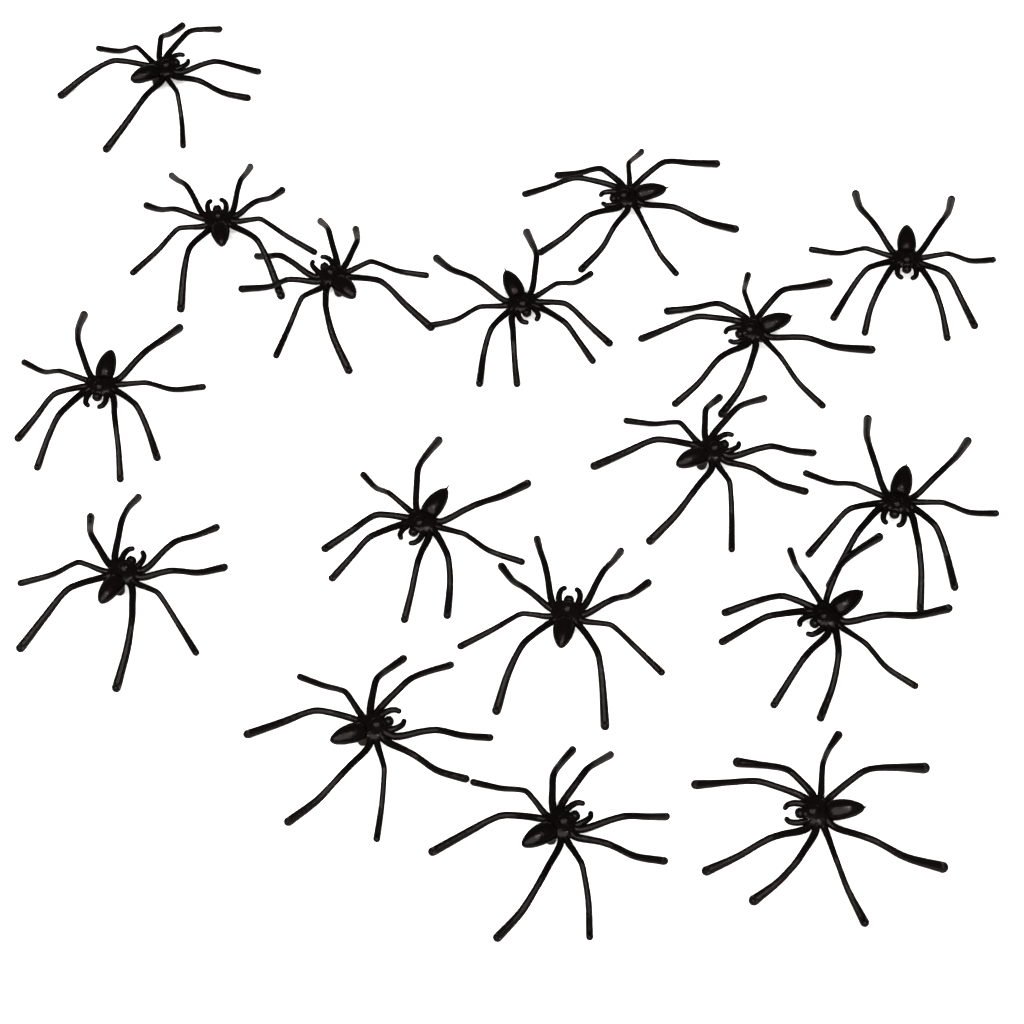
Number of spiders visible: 17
